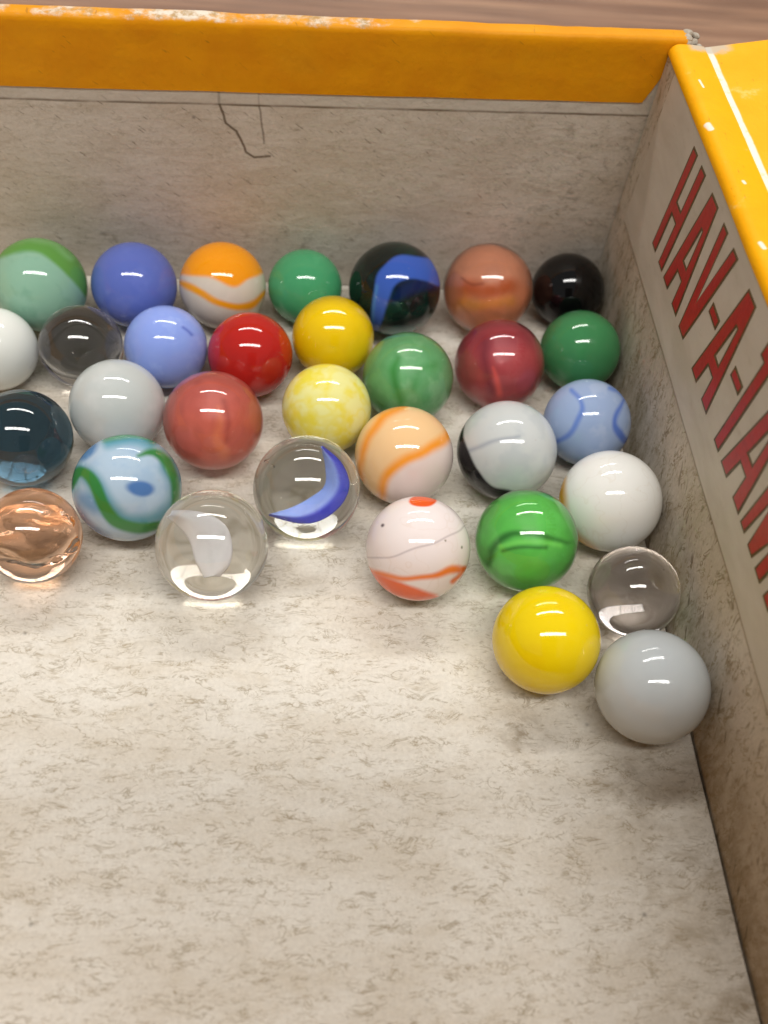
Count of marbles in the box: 32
